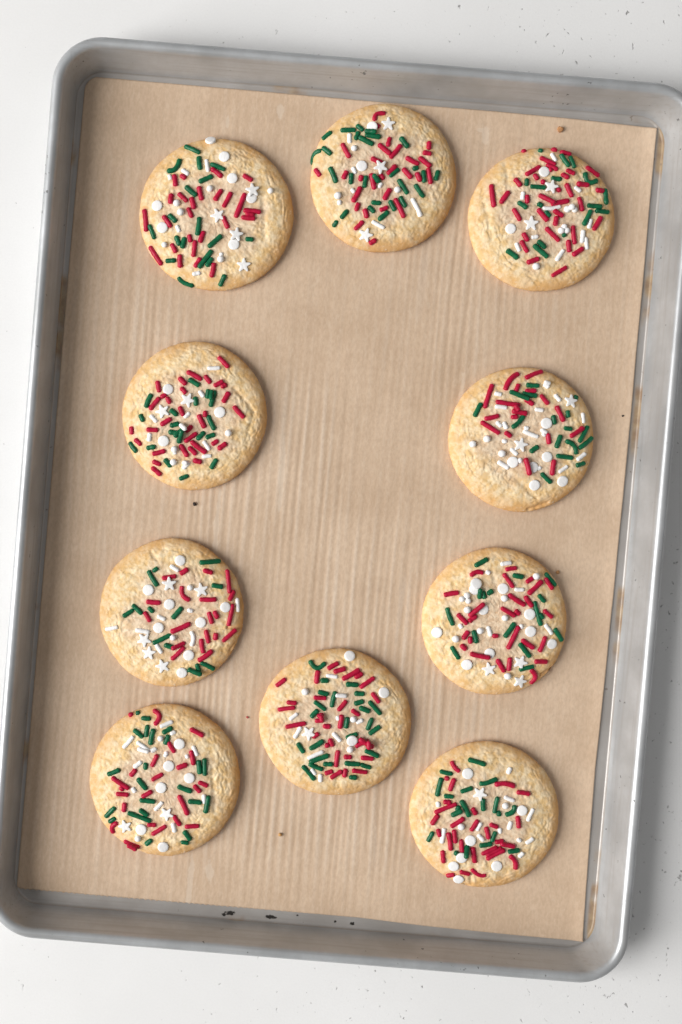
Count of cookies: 10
